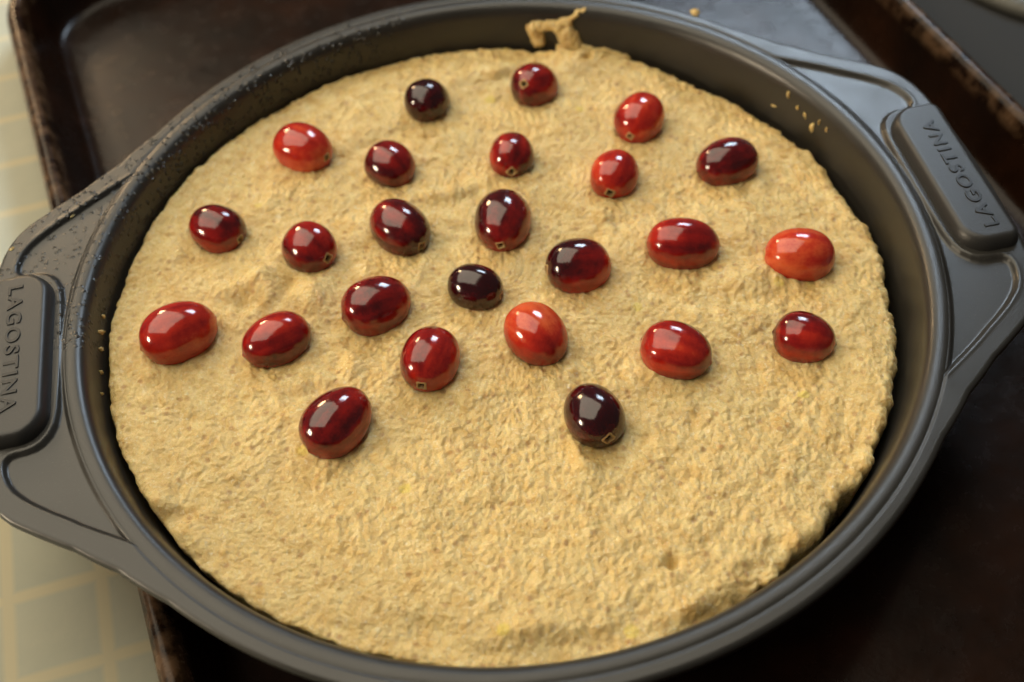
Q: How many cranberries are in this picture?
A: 25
